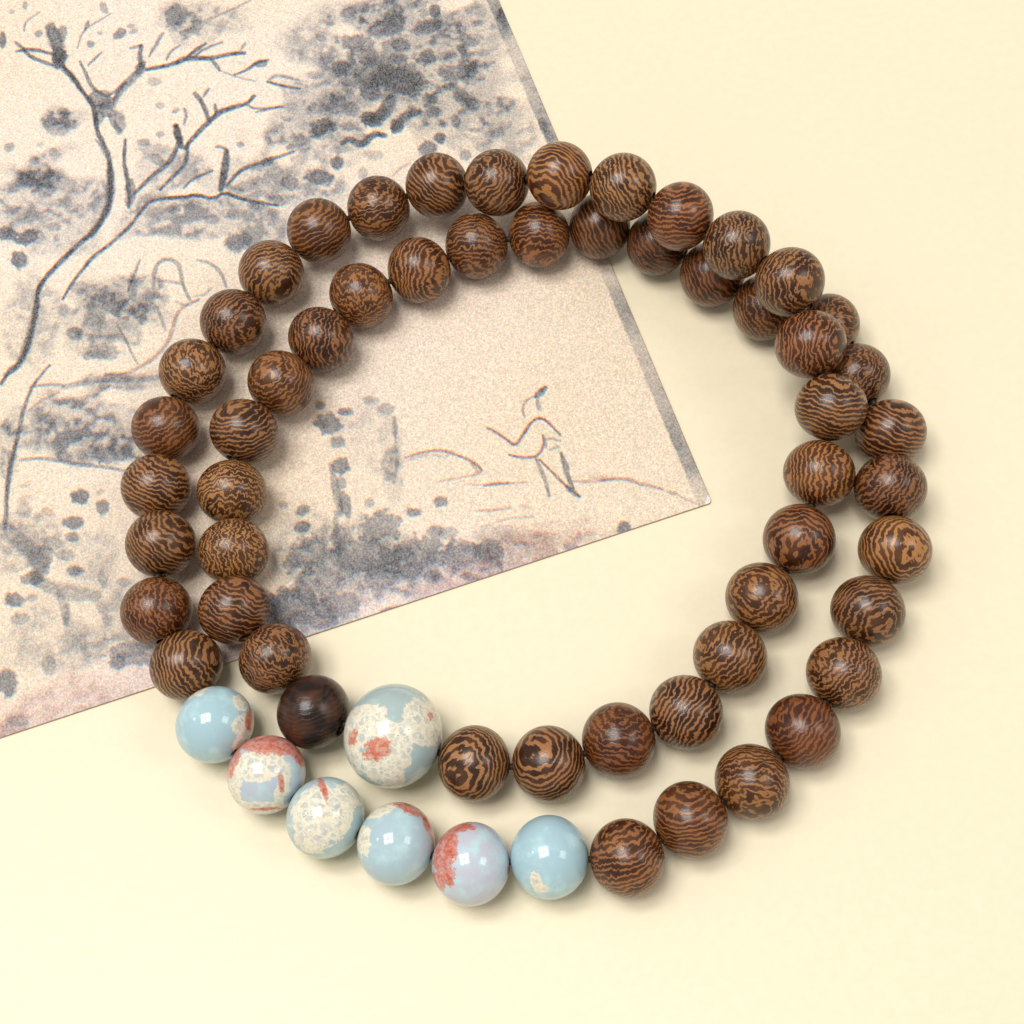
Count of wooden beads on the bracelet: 54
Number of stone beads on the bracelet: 7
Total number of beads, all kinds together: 61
